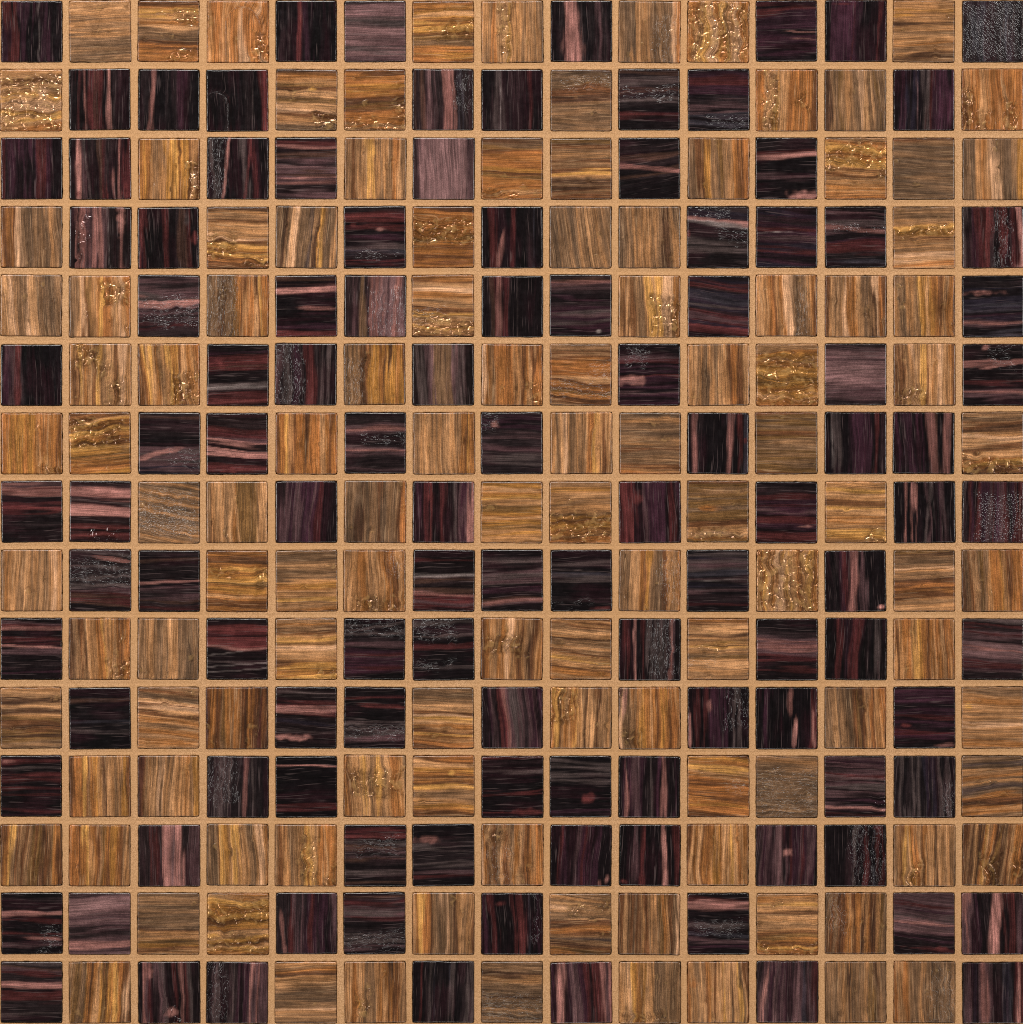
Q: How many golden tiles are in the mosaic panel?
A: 114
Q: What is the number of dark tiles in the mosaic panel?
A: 111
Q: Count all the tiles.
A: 225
